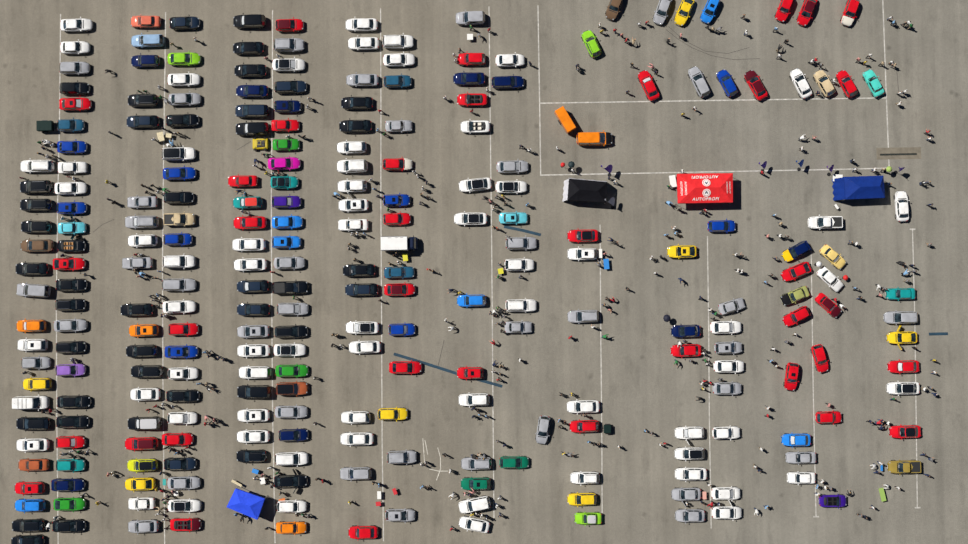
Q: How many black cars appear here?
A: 43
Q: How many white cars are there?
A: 68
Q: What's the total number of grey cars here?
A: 37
